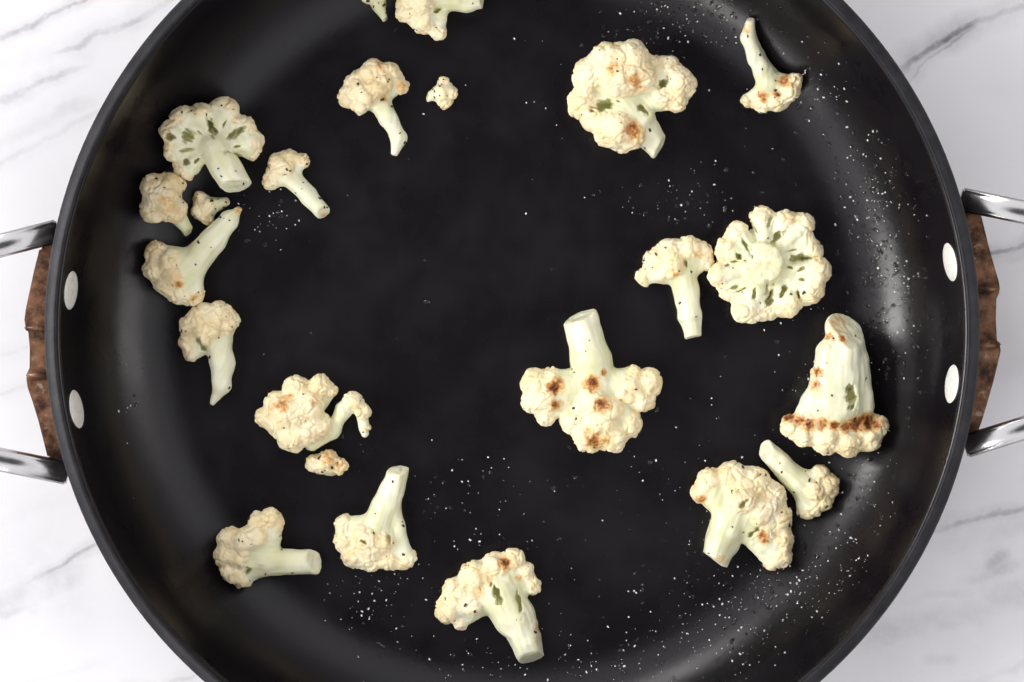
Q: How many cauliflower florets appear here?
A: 23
